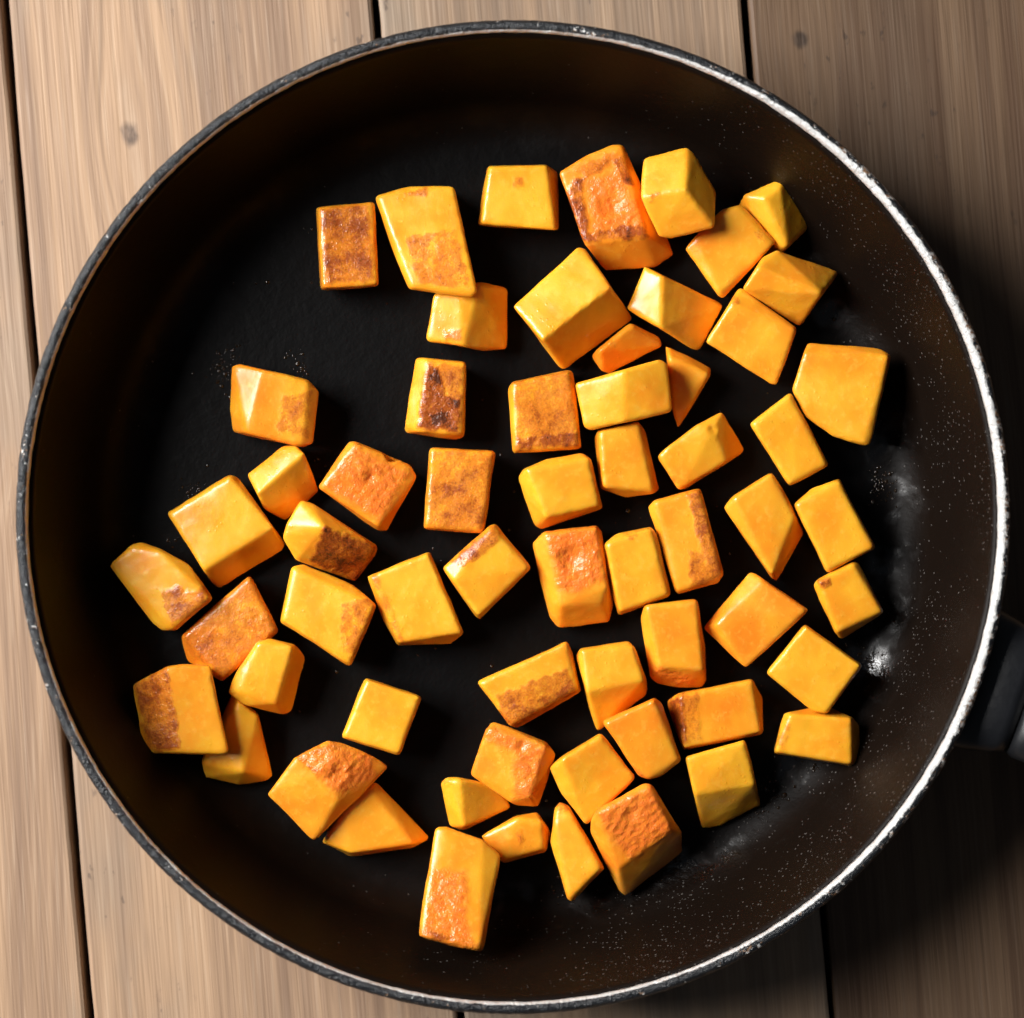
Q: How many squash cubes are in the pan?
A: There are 61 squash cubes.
